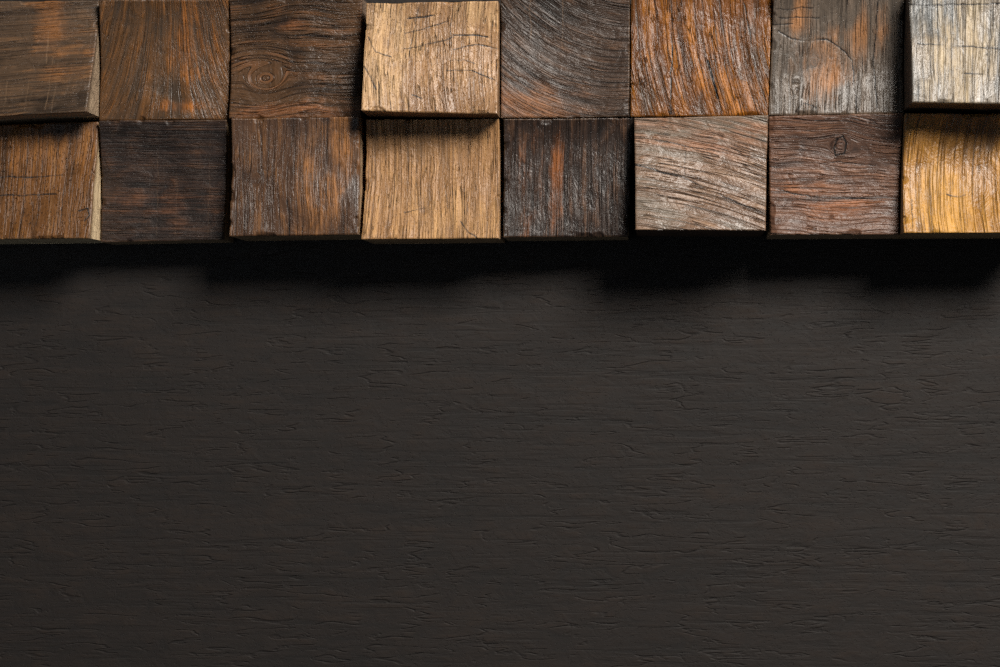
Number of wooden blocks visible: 16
